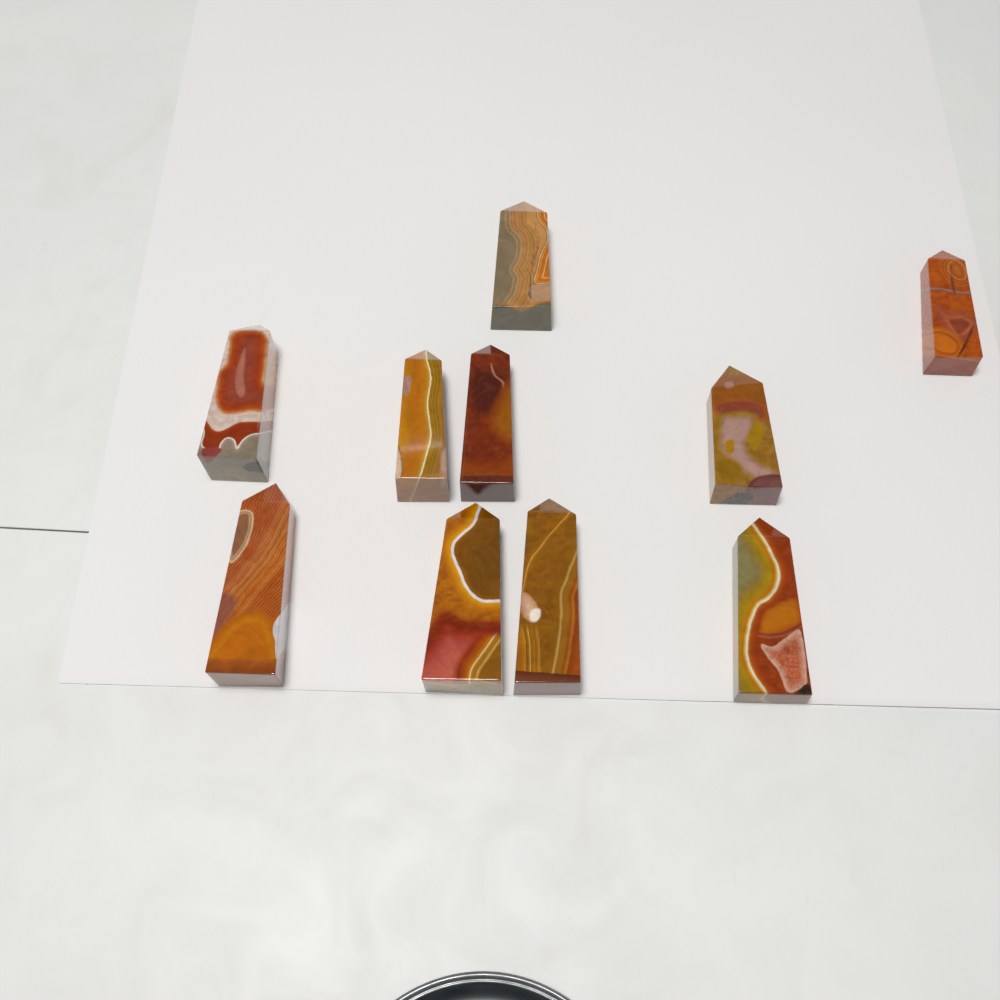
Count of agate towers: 10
